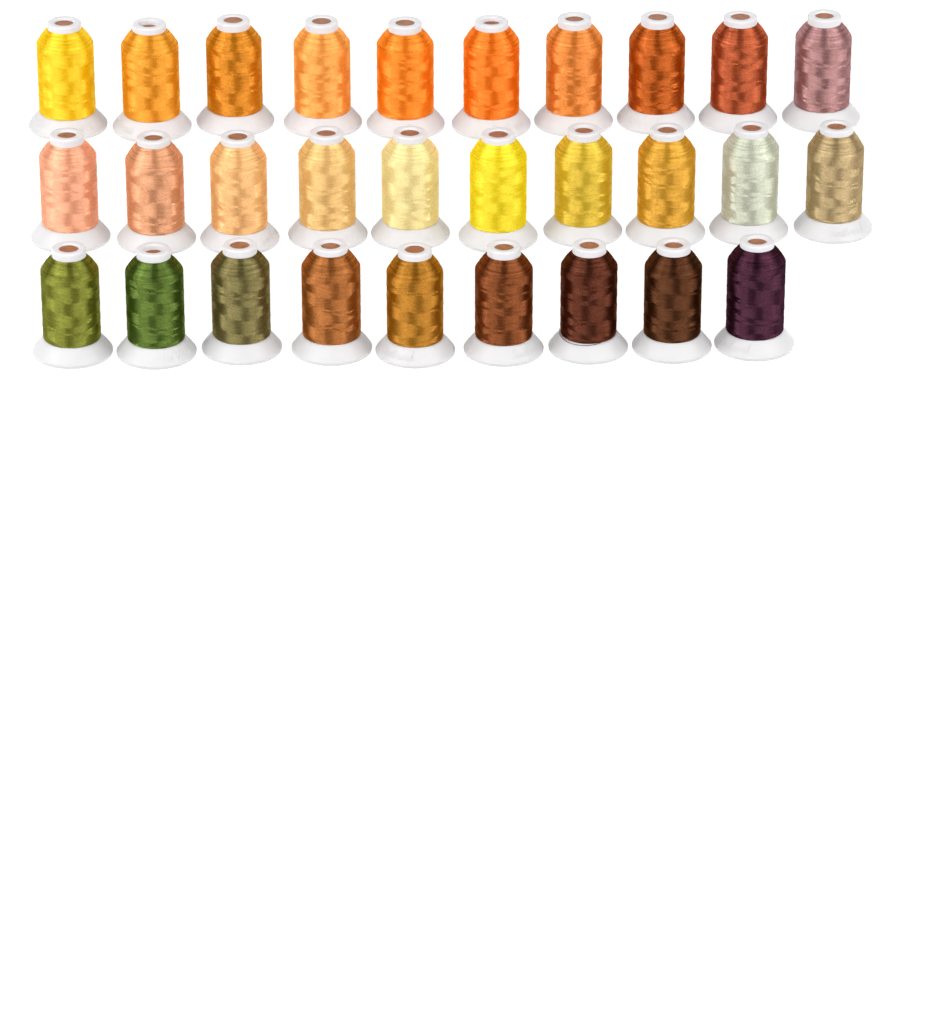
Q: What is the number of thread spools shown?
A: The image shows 29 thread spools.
